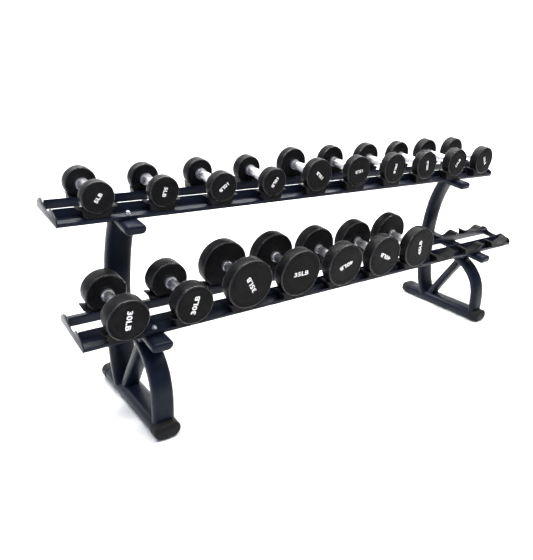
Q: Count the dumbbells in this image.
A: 17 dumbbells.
